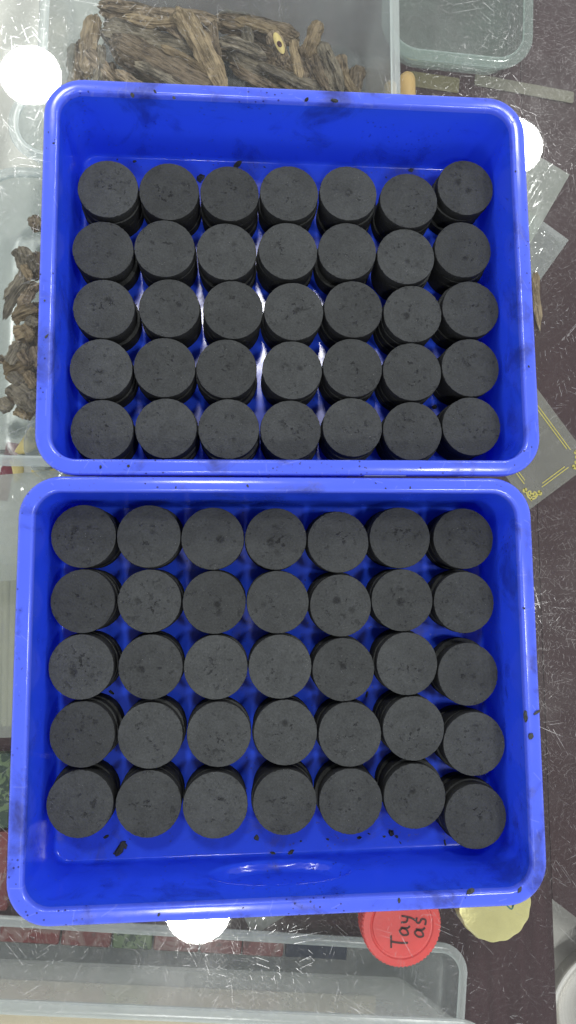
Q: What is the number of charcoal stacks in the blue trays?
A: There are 70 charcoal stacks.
